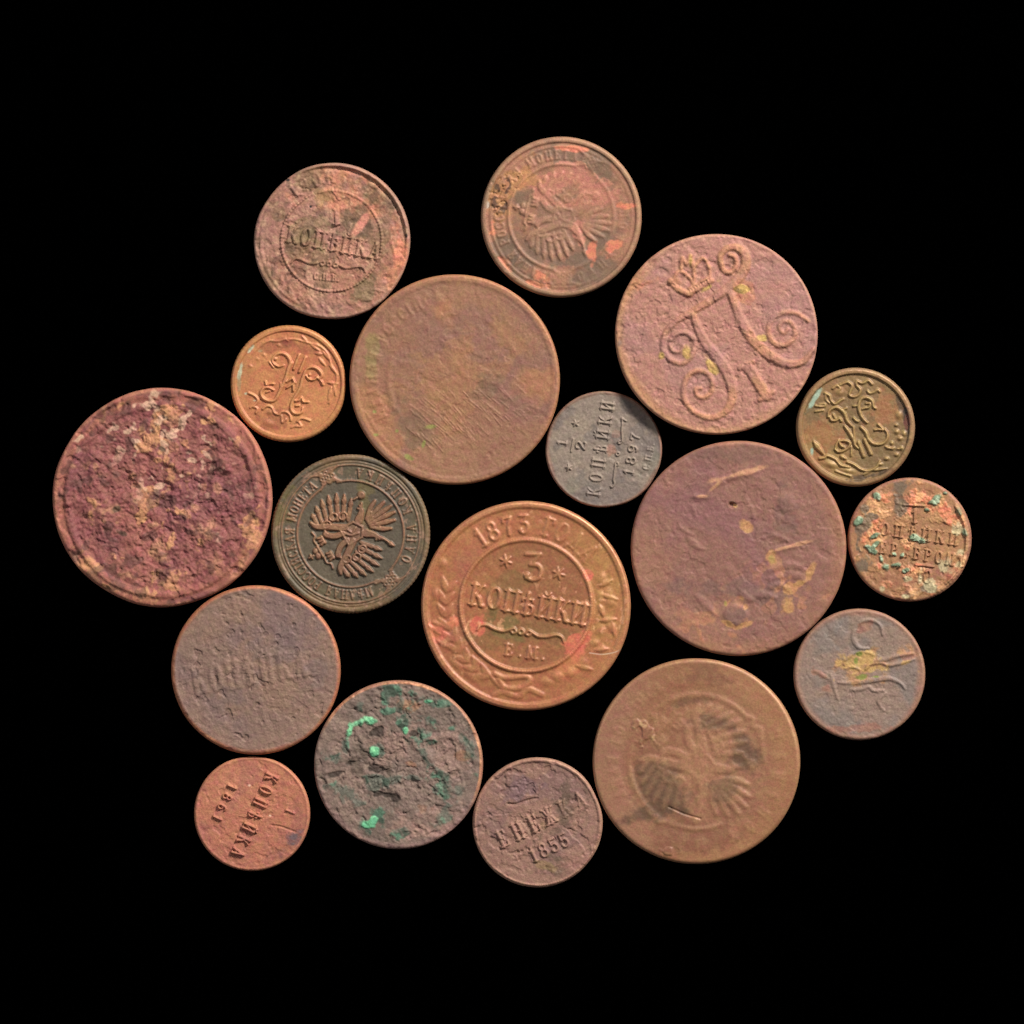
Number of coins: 18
